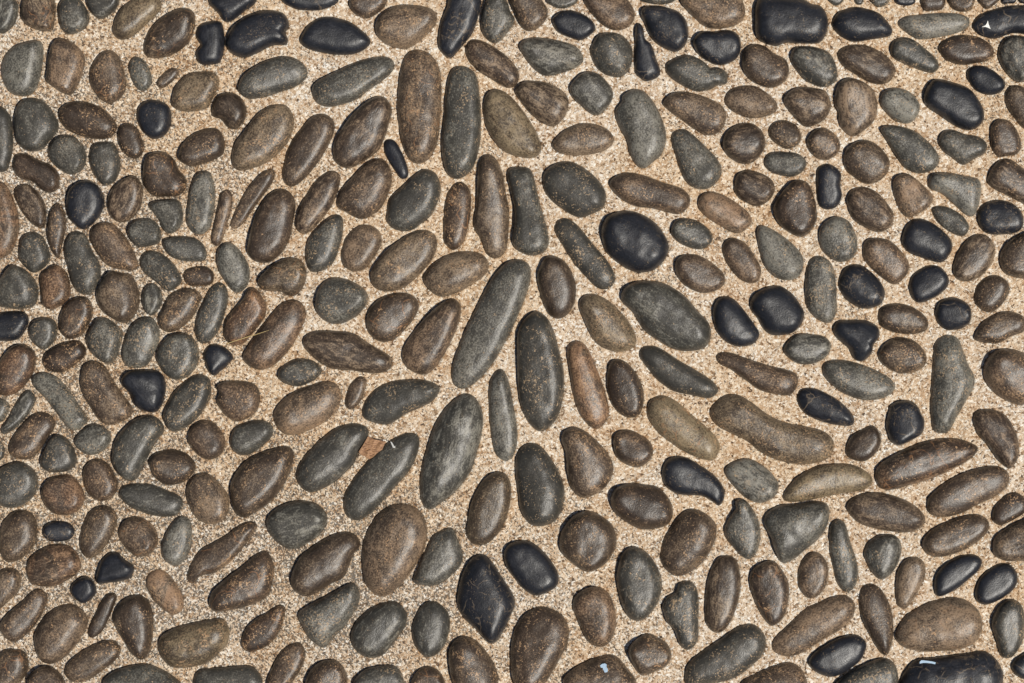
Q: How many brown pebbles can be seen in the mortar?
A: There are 155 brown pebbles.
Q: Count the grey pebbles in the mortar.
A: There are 103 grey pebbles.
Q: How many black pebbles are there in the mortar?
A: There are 47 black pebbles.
